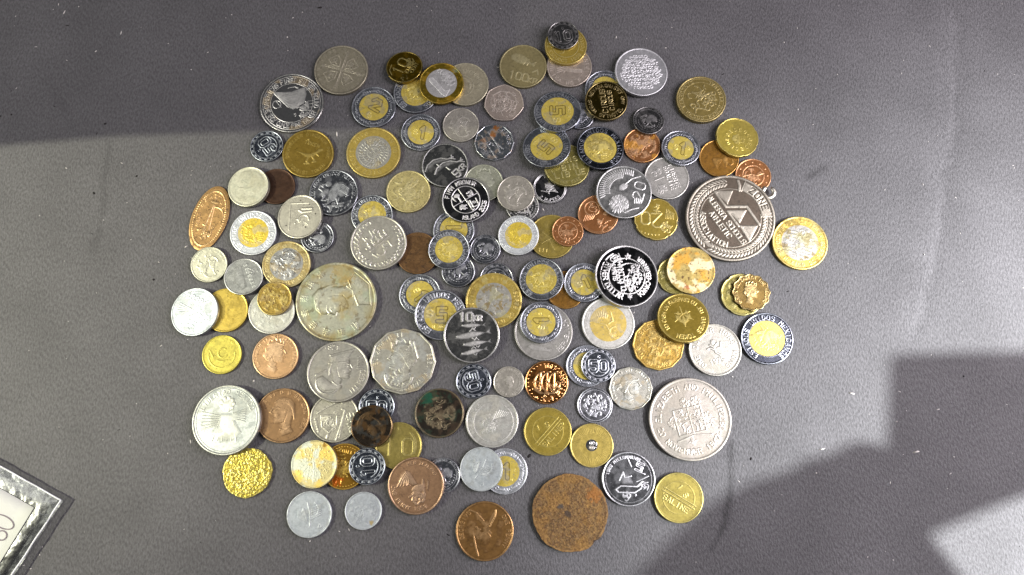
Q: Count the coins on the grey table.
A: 126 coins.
